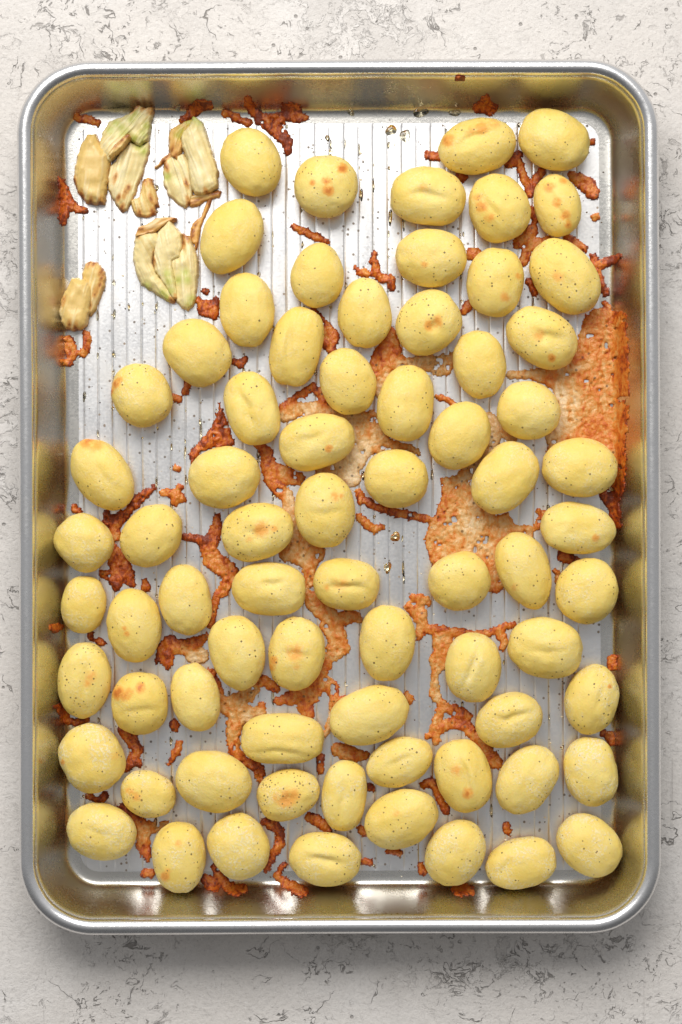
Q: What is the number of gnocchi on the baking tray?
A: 73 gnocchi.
